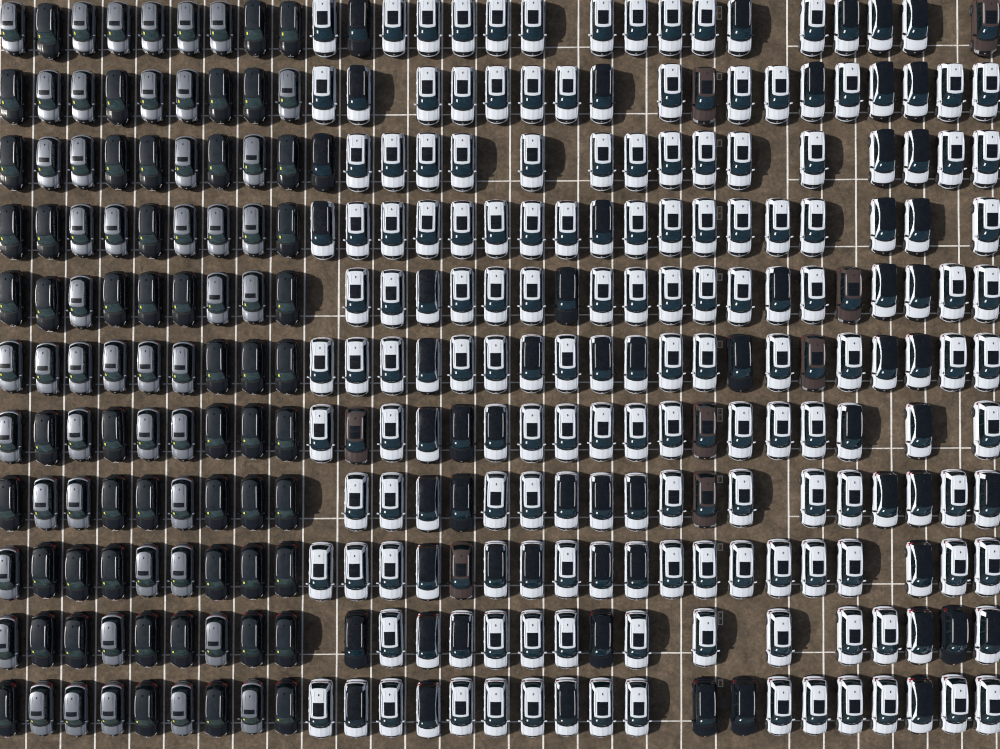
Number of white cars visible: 179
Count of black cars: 63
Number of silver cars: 47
